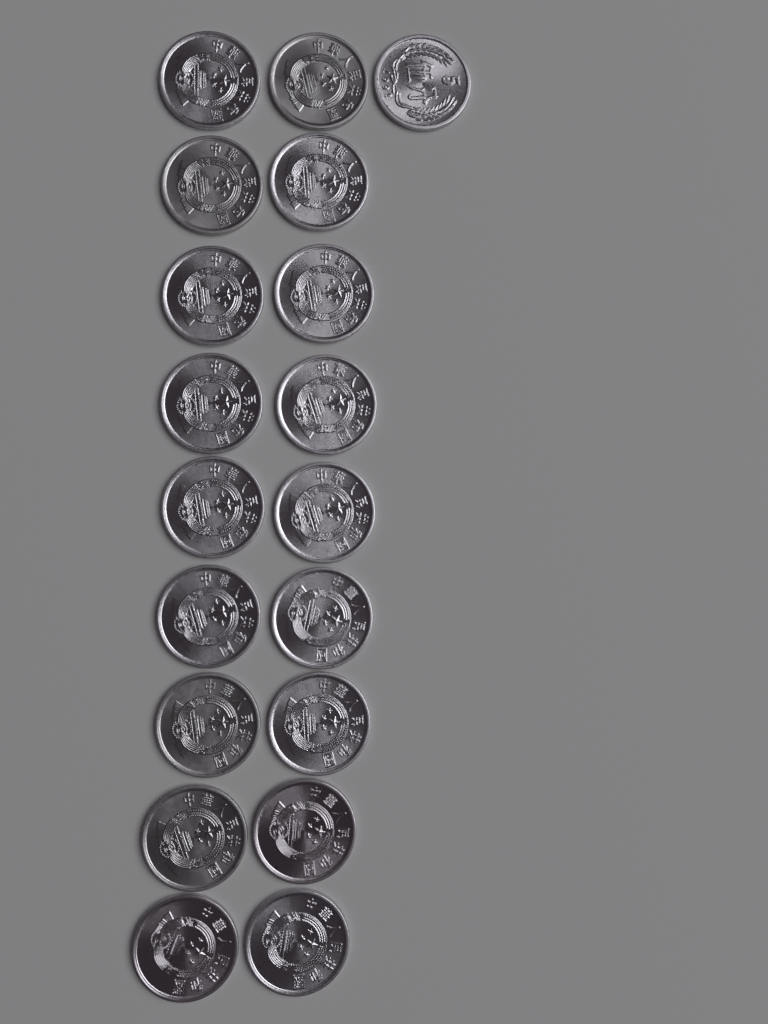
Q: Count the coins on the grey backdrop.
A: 19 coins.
